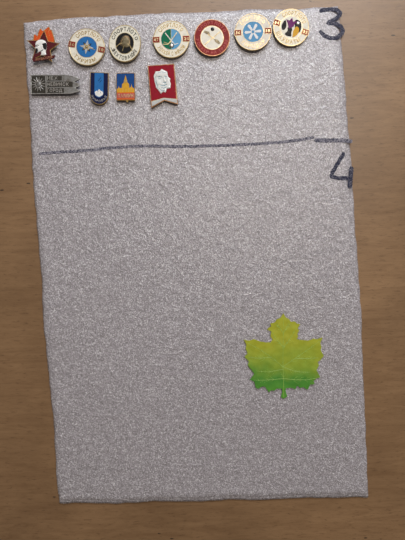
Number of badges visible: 11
